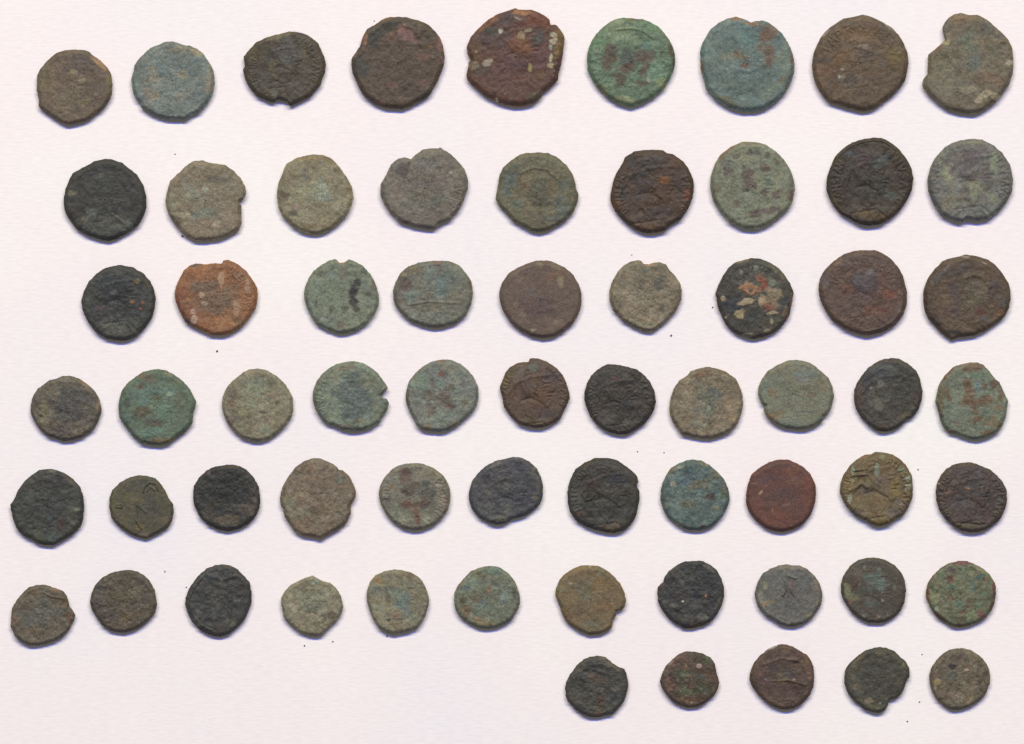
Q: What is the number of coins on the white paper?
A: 65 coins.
